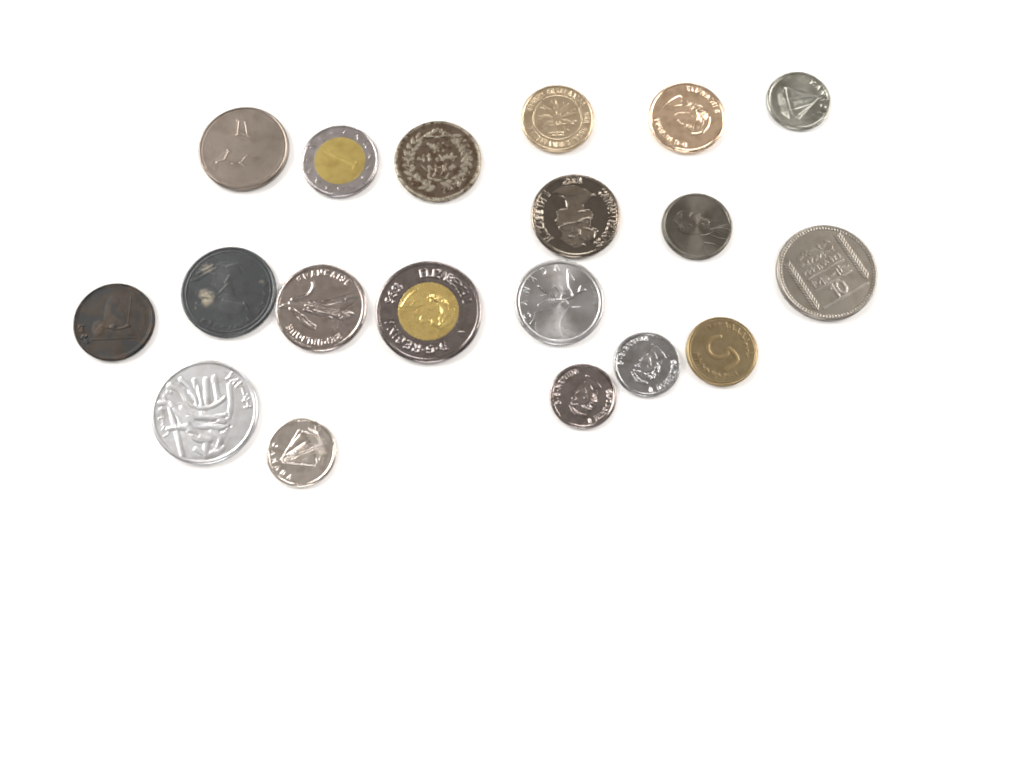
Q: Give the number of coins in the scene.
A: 19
